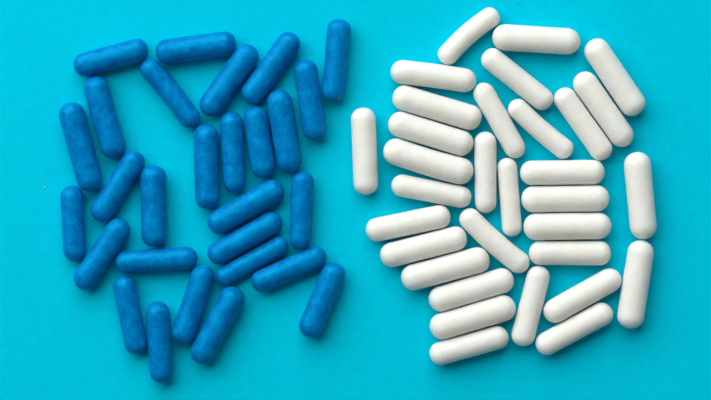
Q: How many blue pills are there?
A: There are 28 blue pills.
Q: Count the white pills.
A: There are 32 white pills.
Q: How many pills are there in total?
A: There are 60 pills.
